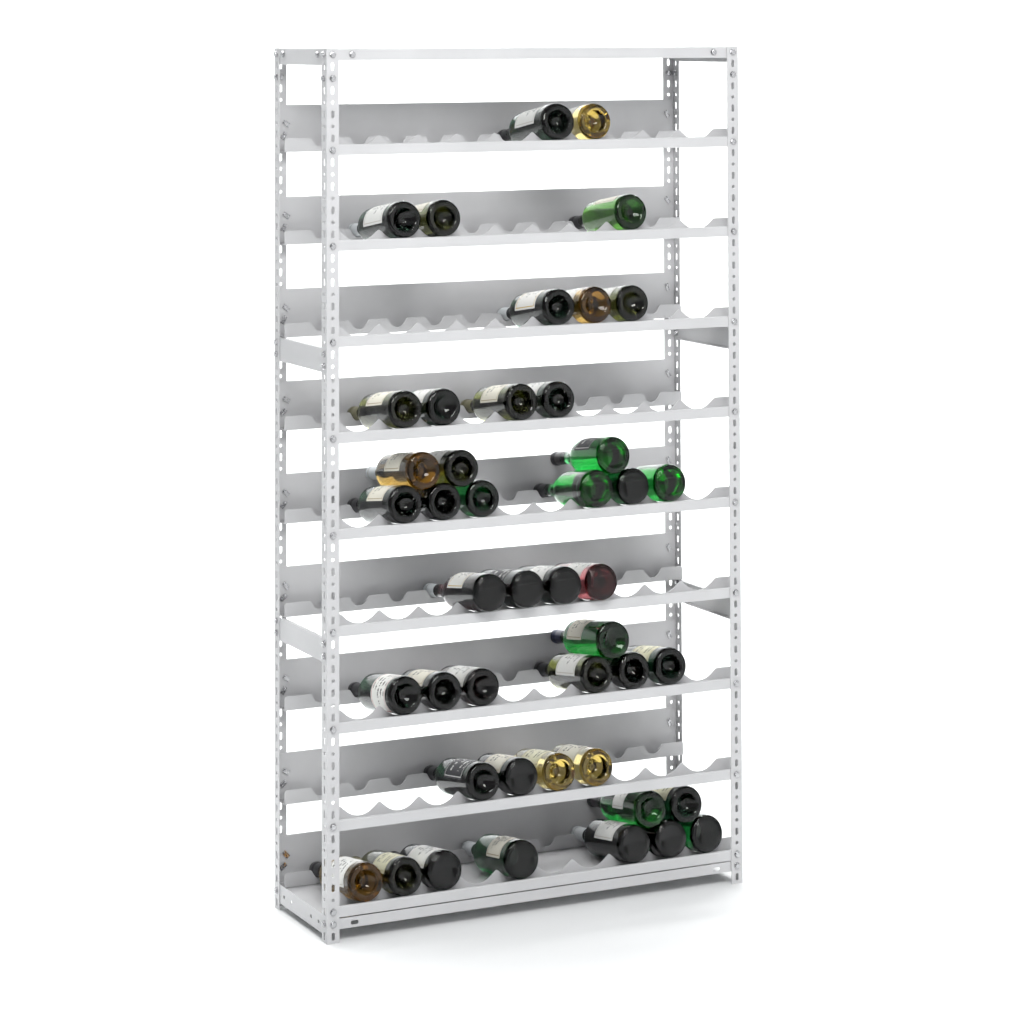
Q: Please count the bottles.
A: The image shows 45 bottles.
